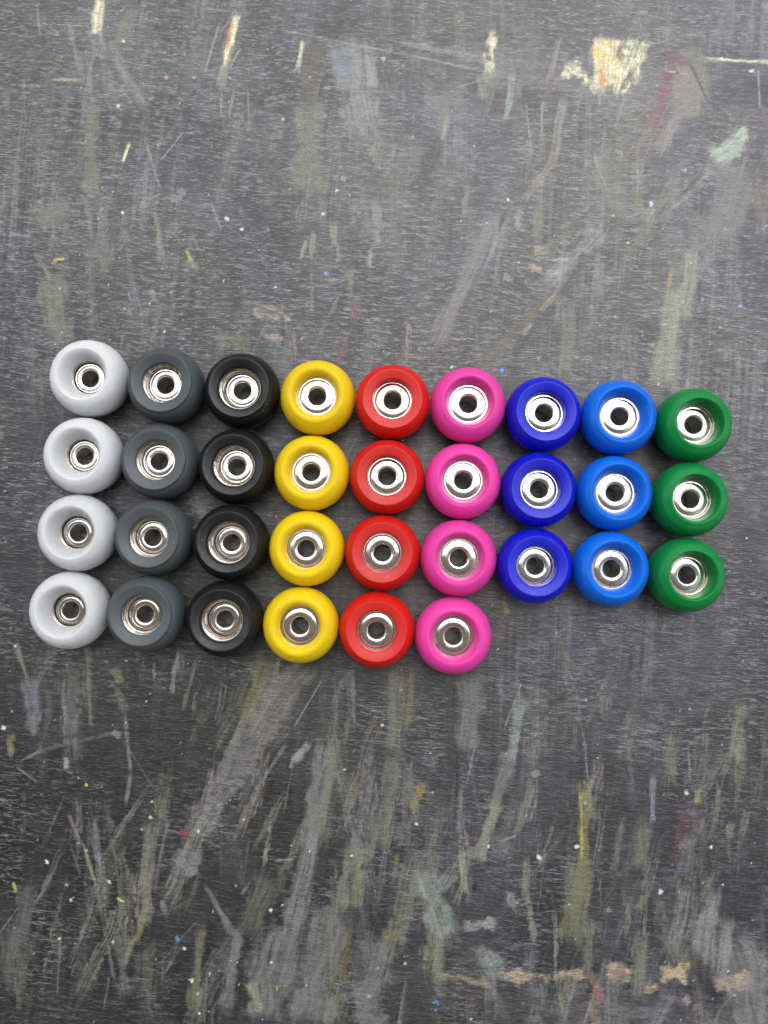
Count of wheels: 33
